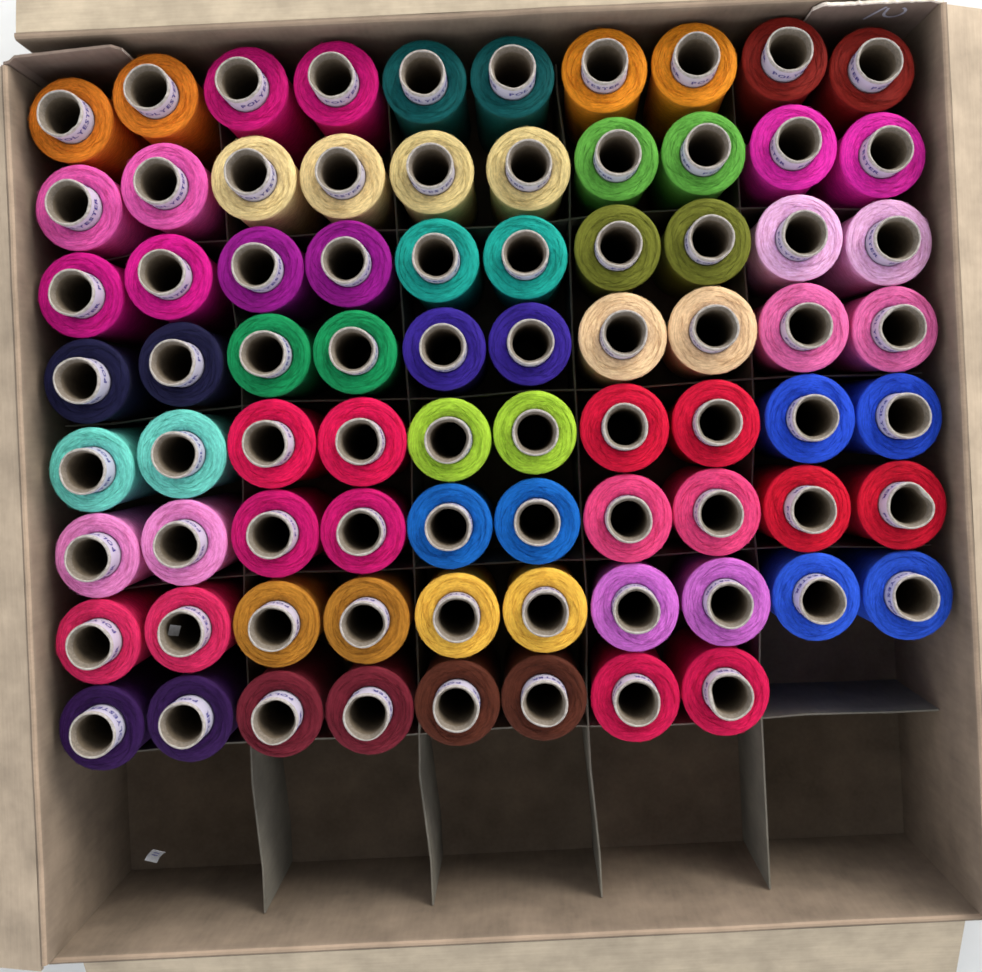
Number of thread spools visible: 78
